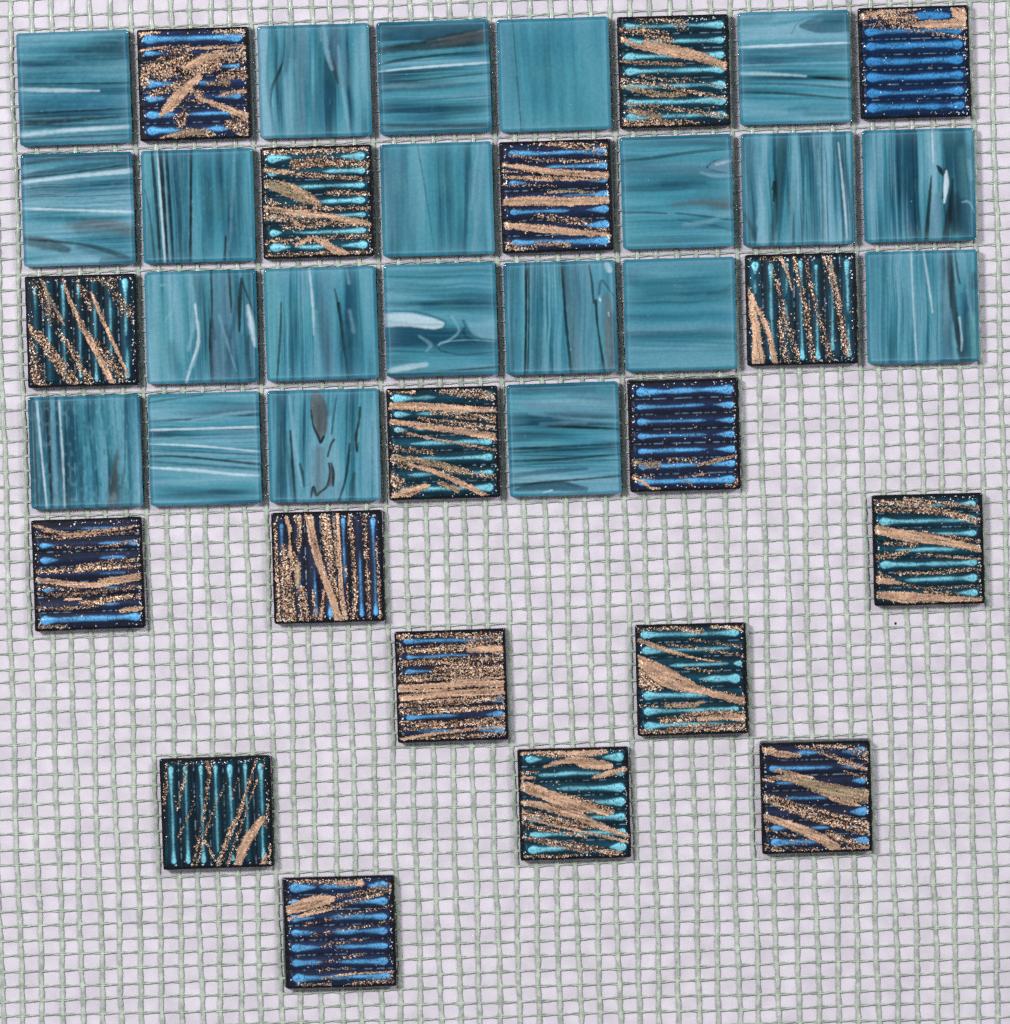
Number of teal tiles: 21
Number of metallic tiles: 18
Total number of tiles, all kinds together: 39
